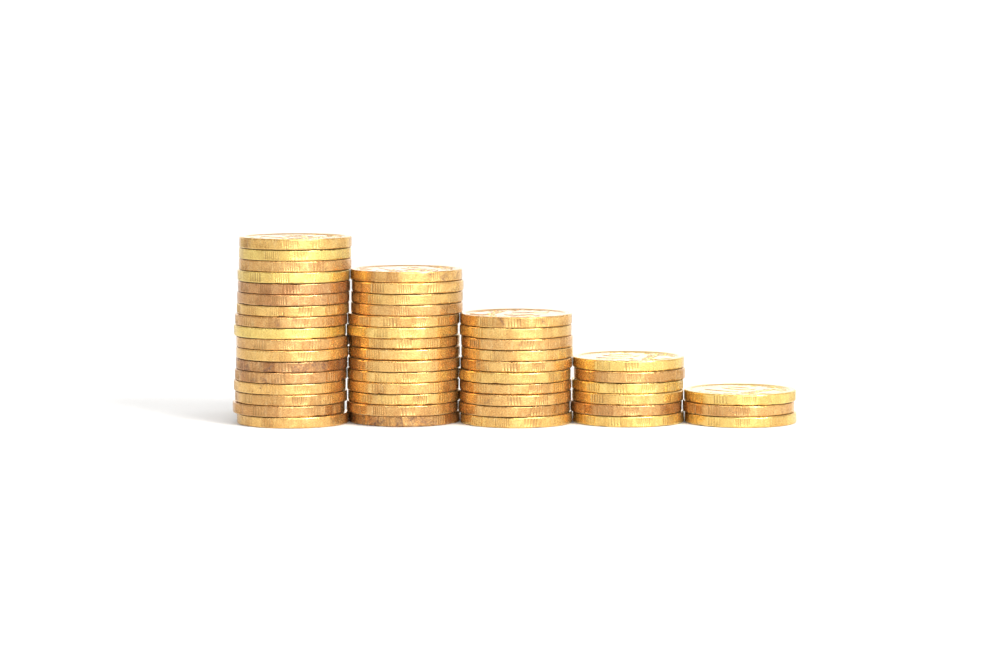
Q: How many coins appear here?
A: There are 50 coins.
